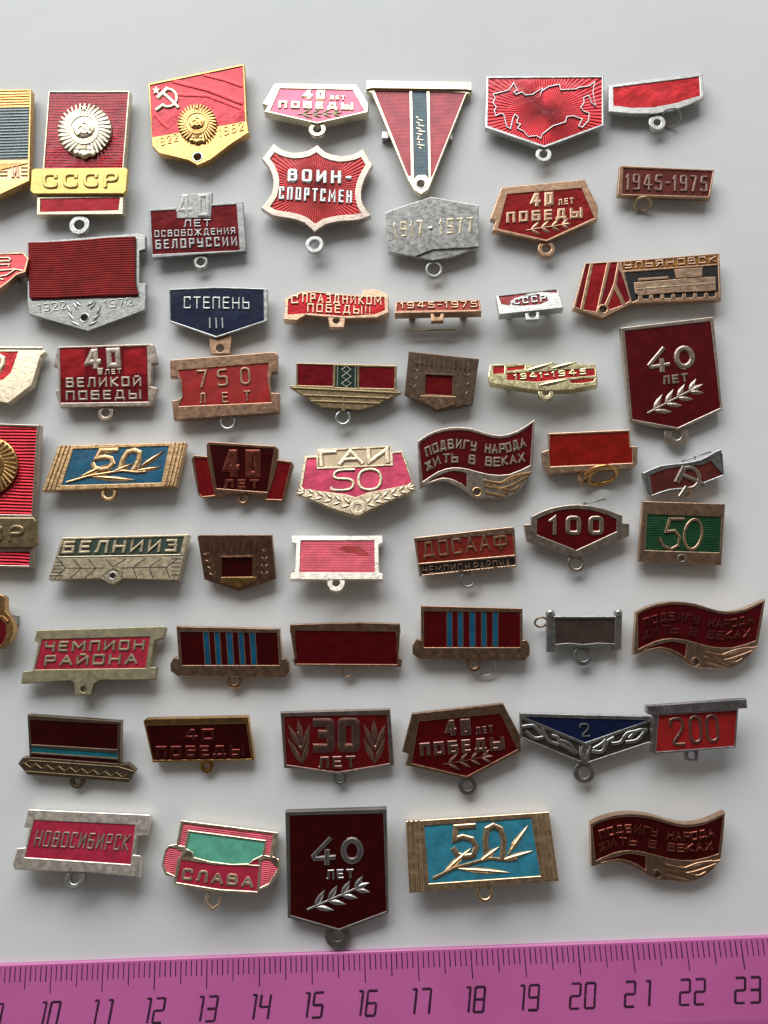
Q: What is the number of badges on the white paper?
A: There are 57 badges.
